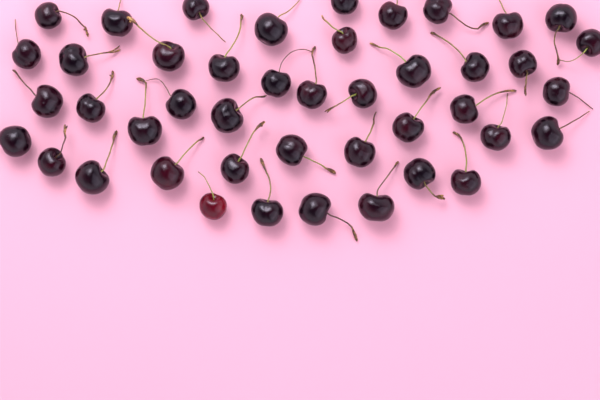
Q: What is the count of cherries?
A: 44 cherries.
